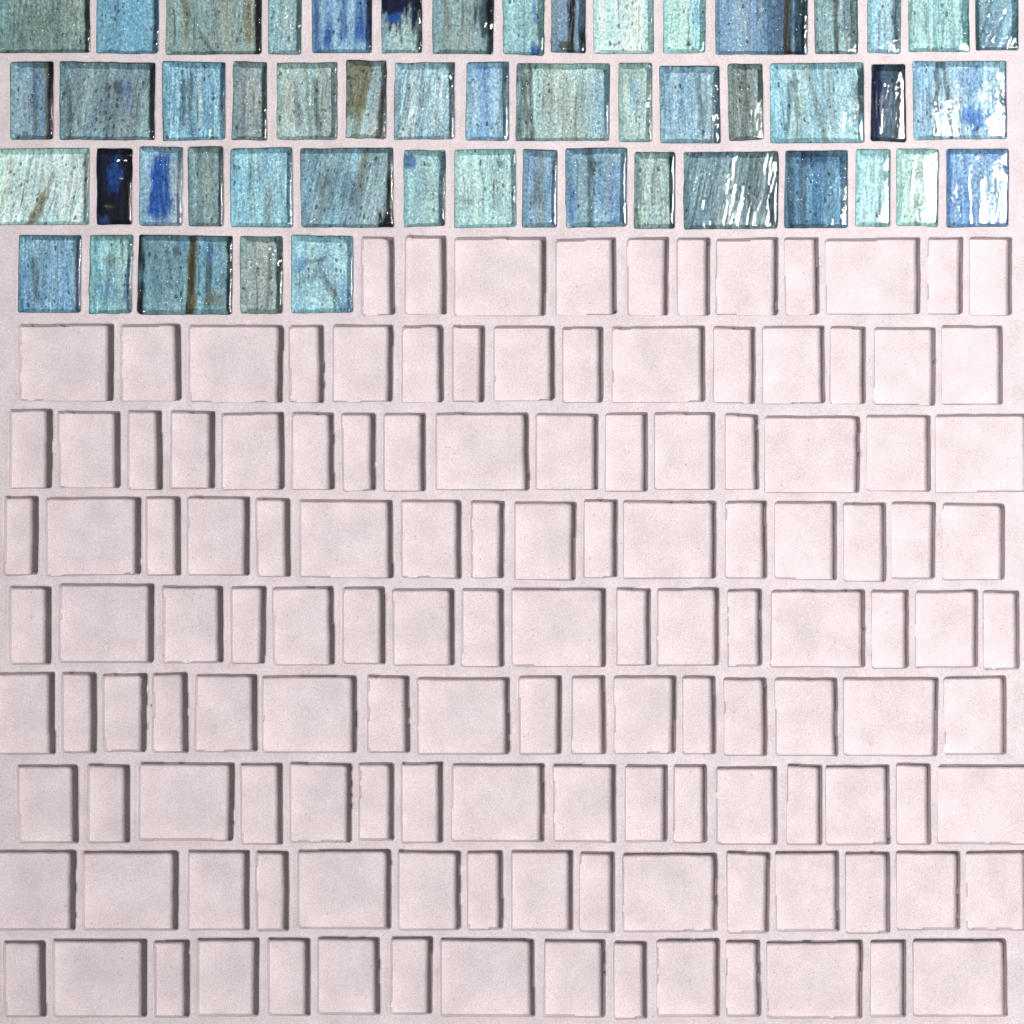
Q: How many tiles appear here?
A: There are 52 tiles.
